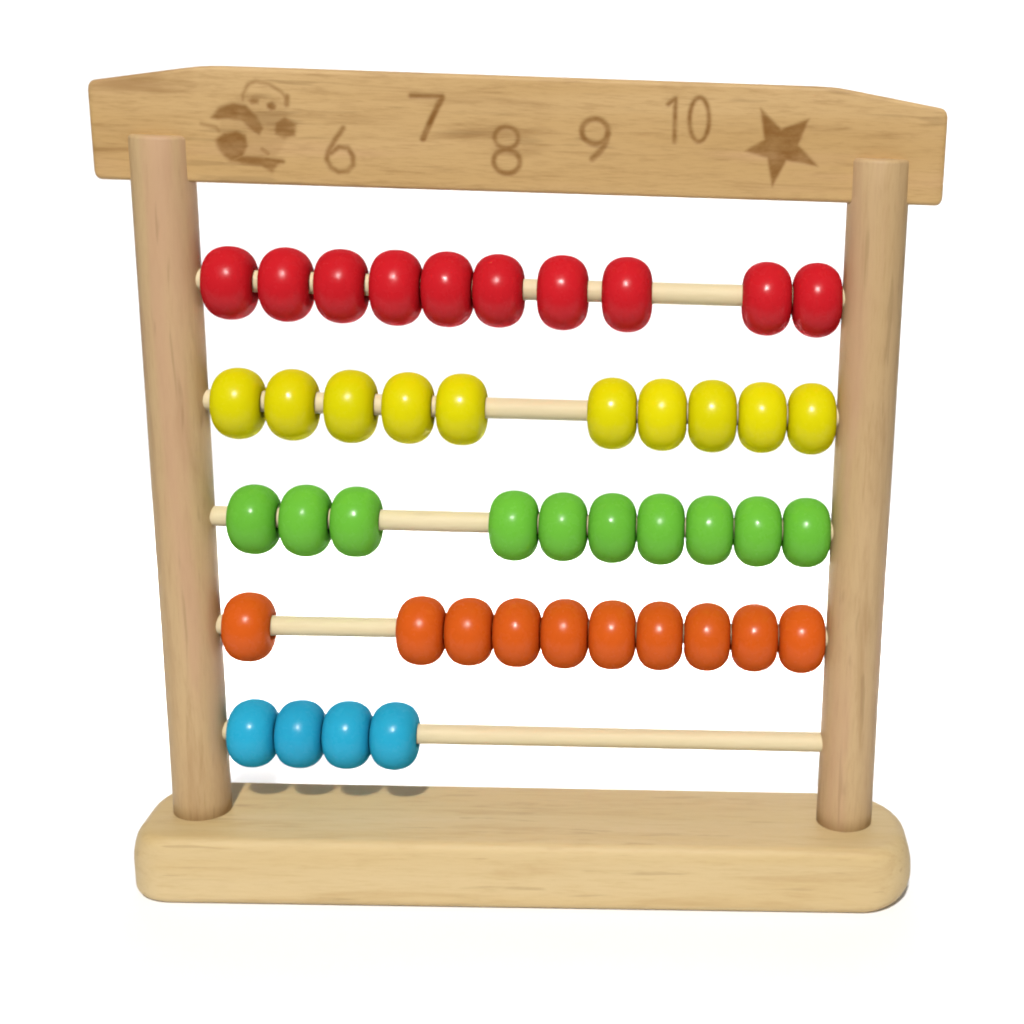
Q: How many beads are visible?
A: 44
